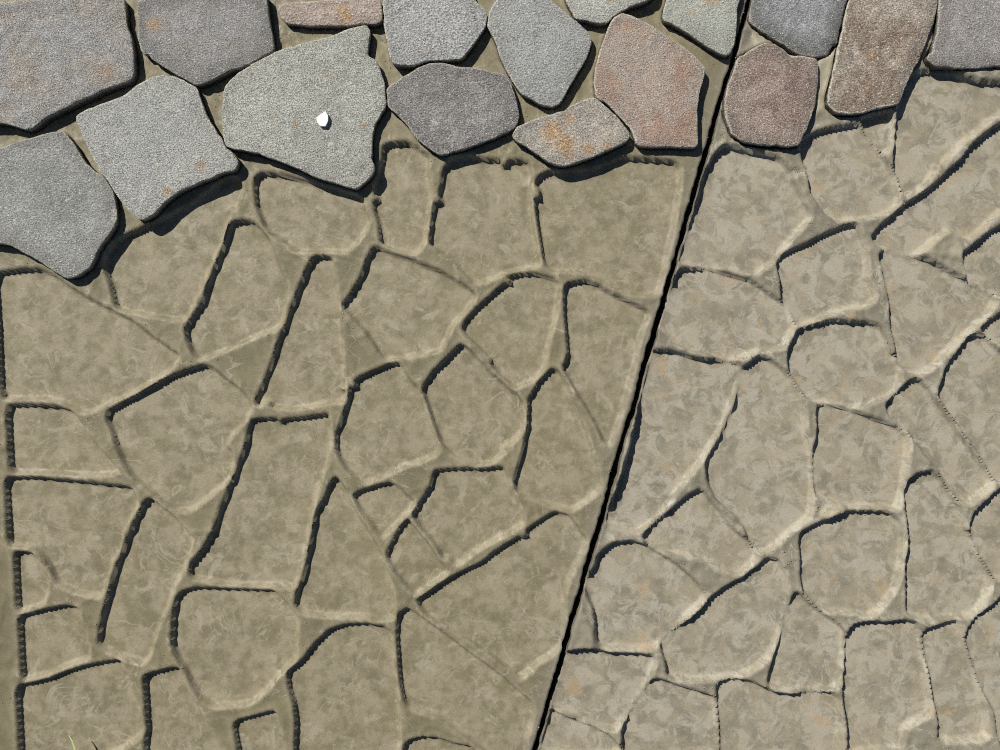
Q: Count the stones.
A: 17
